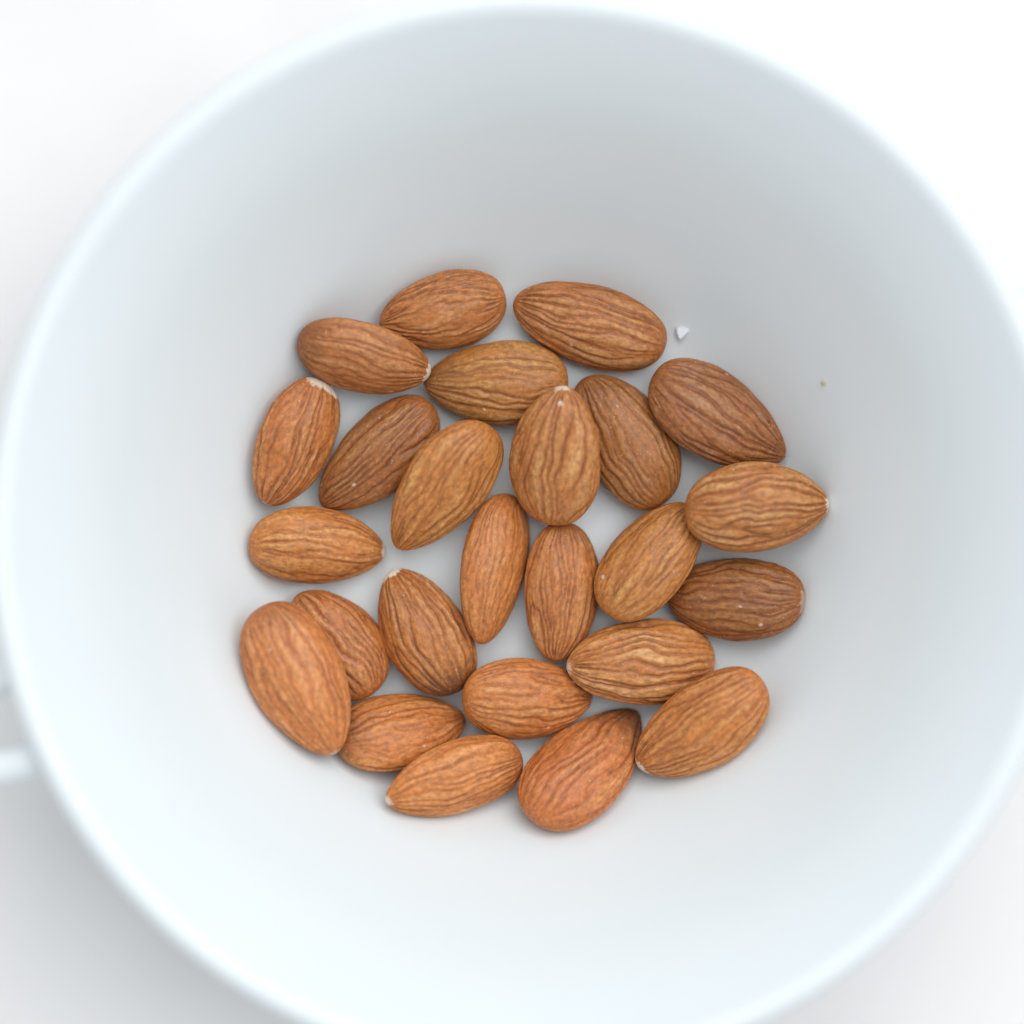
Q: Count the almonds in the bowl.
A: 25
